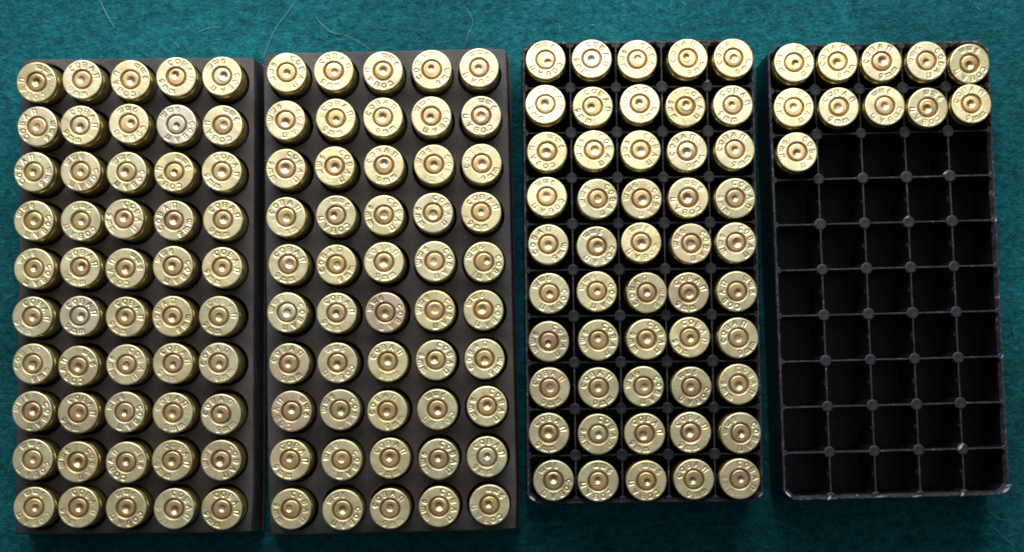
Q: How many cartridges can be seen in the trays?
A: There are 161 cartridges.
